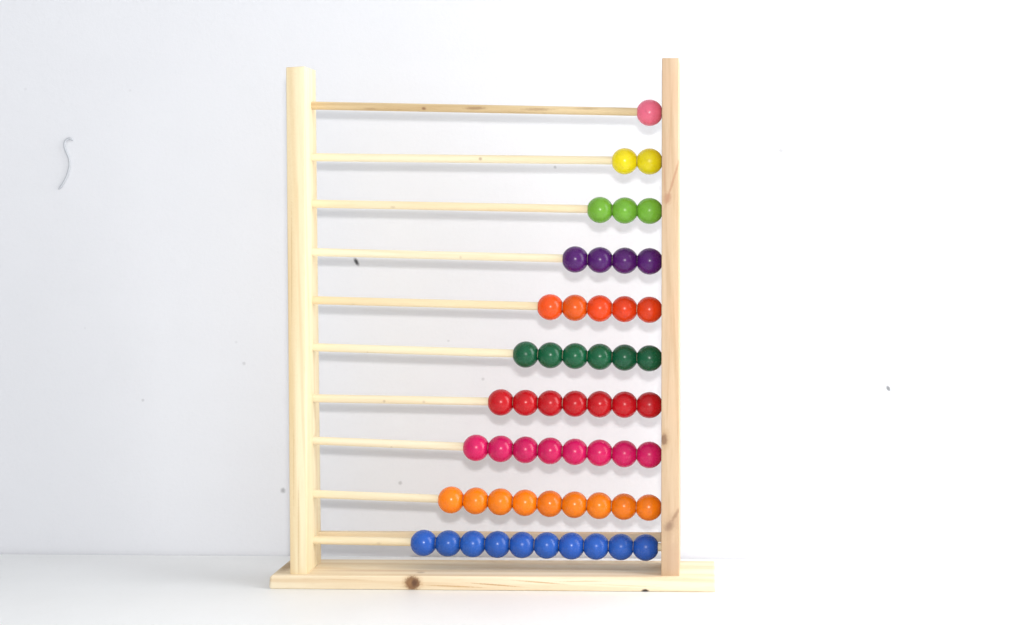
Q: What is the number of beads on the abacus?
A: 55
